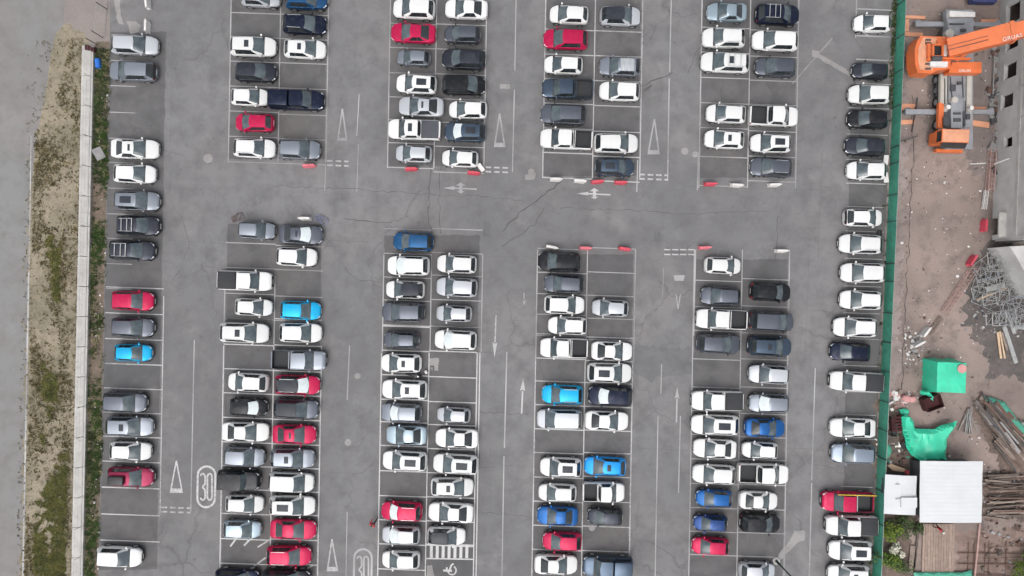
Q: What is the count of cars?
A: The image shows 157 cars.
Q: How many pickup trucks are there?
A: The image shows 16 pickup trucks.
